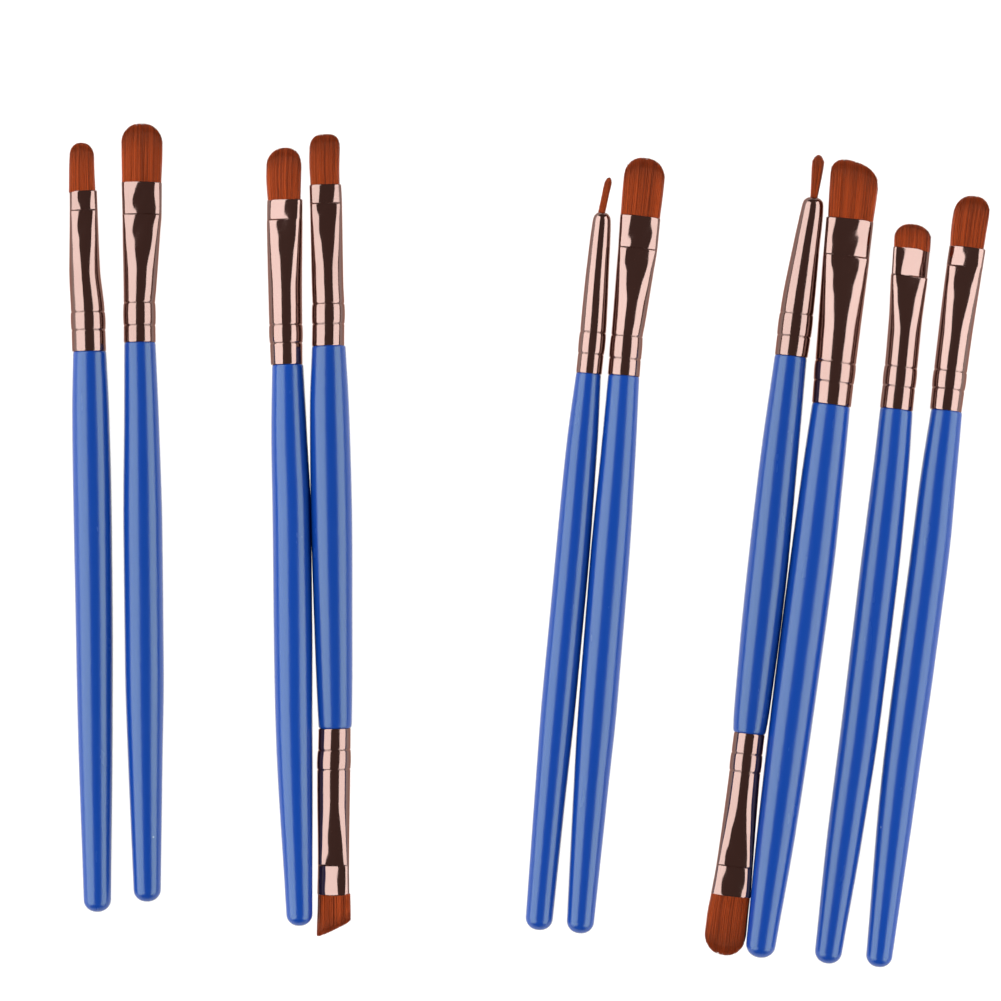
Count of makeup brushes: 10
